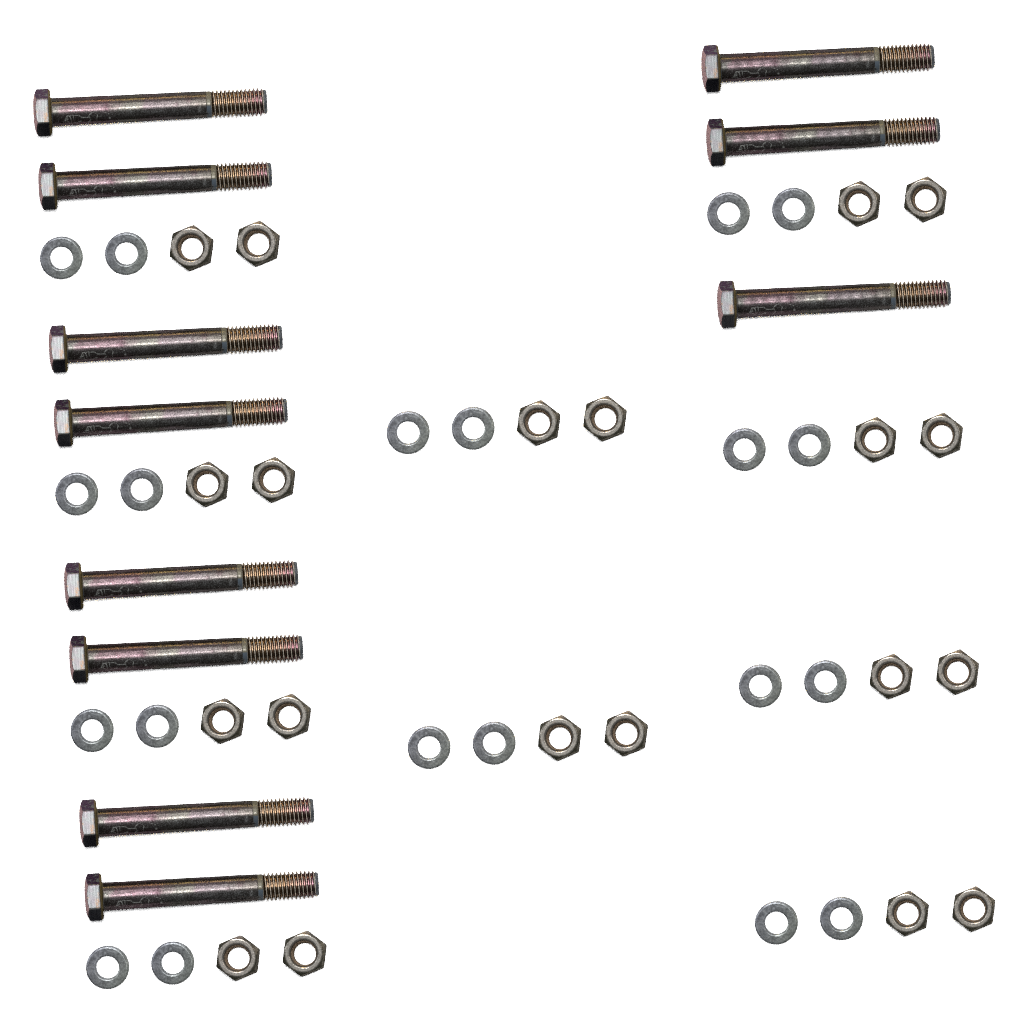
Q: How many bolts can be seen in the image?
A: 11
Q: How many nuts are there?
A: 20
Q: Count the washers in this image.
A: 20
